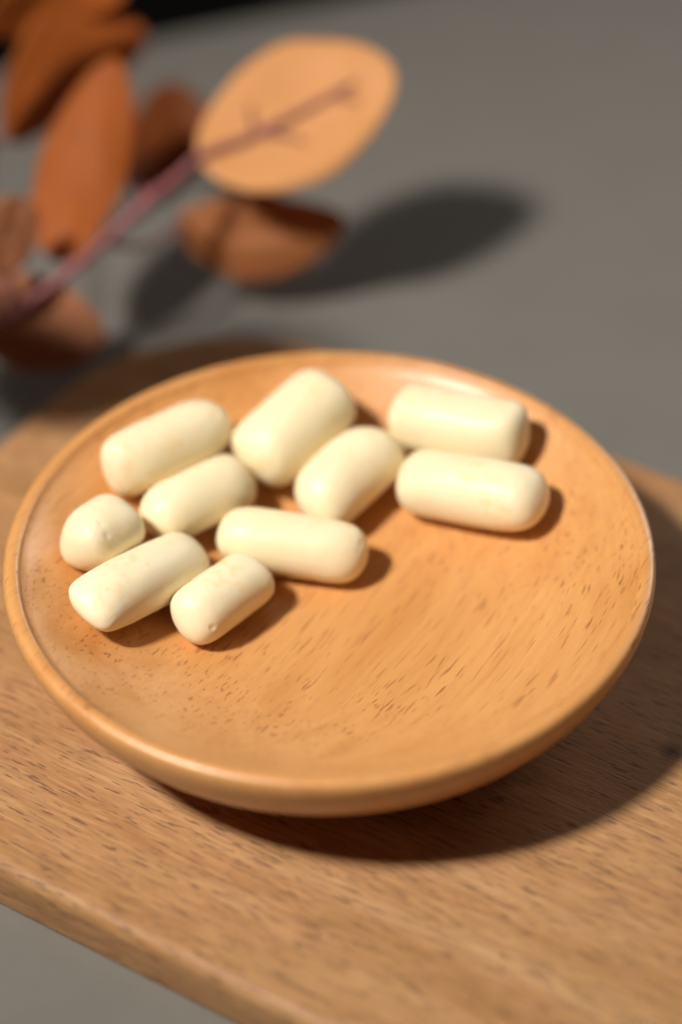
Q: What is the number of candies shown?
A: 10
